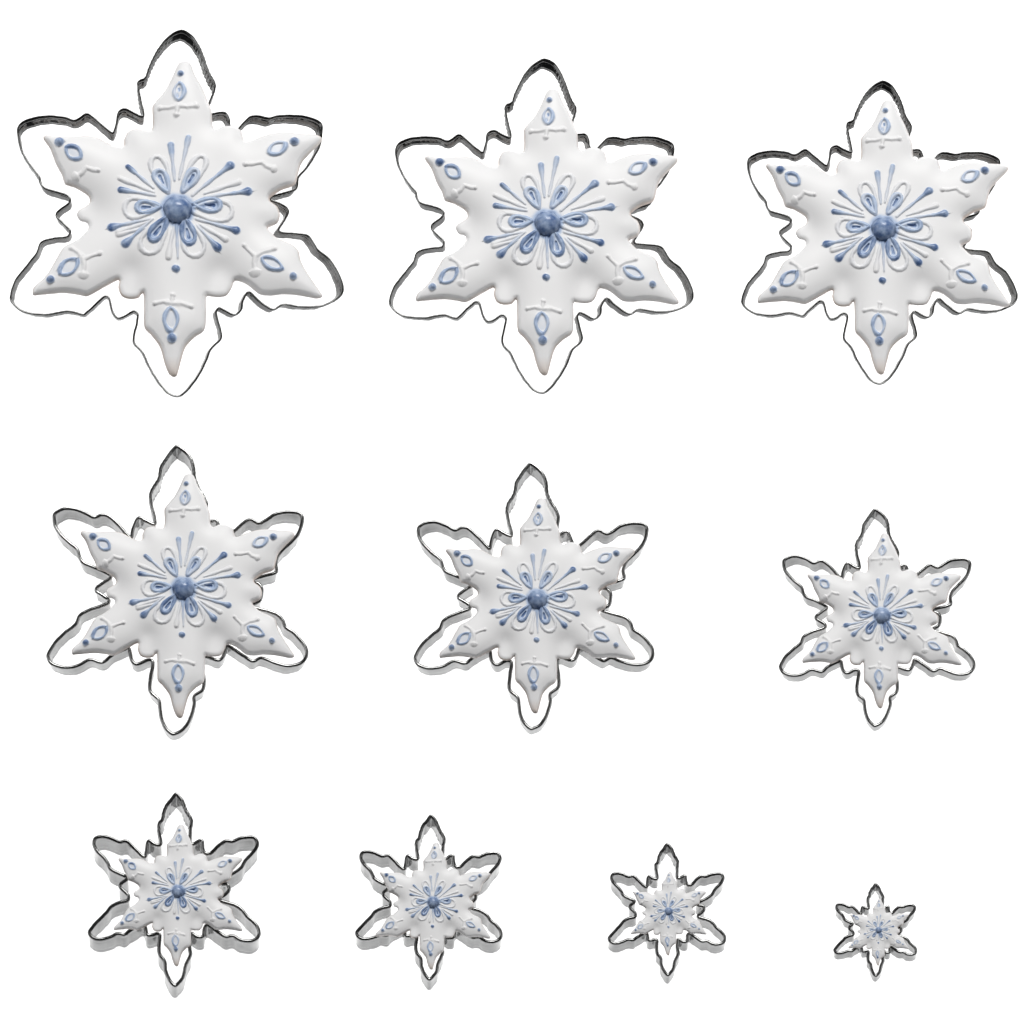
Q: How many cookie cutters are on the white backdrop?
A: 10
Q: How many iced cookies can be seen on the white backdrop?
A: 10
